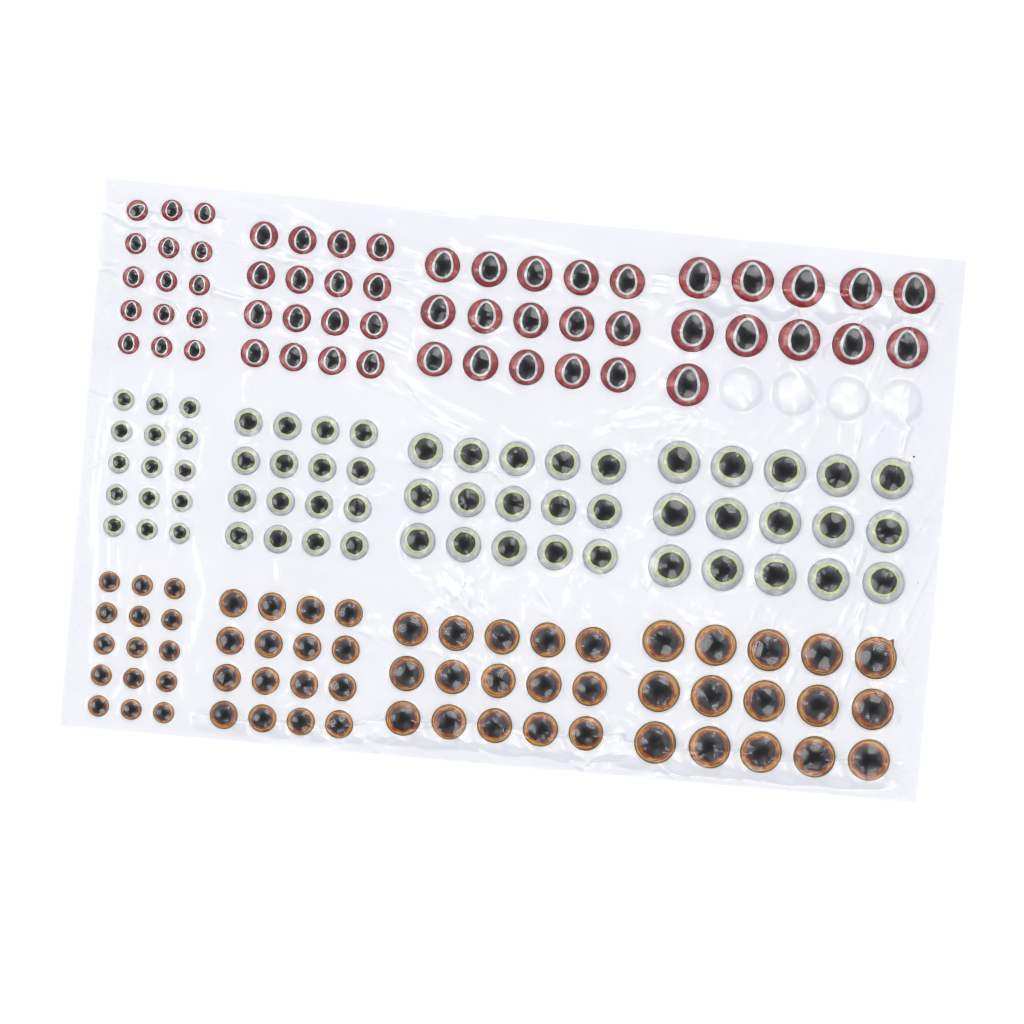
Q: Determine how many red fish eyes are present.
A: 57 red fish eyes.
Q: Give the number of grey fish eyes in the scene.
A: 61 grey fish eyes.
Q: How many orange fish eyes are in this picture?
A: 61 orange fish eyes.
